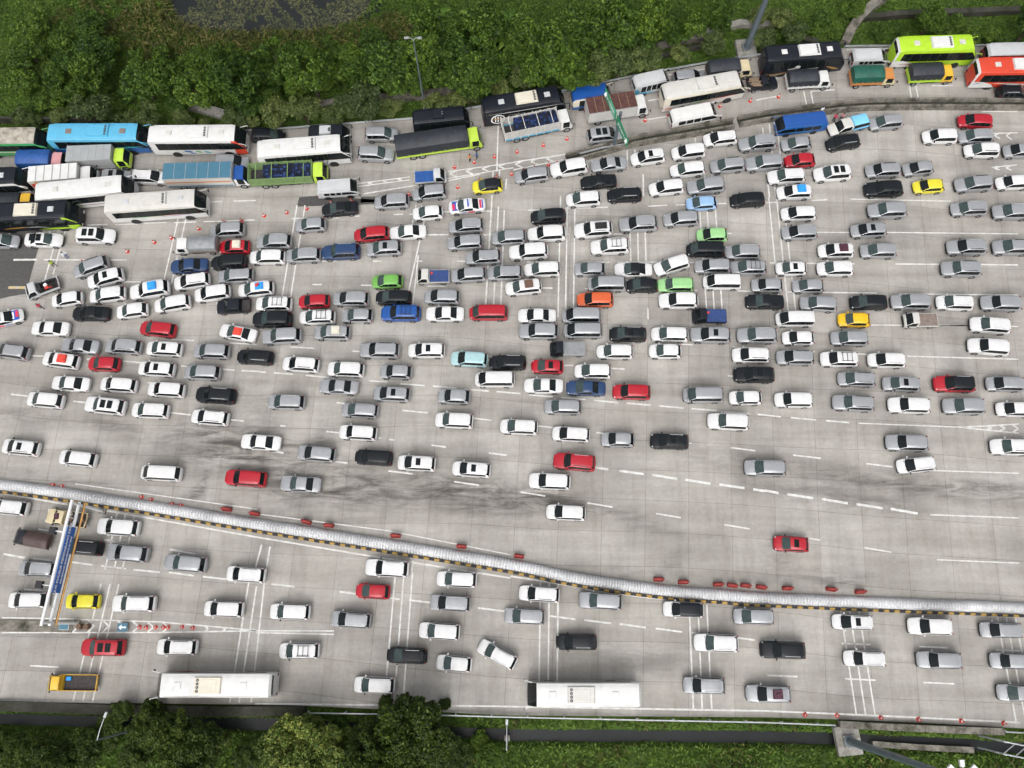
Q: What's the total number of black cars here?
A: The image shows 28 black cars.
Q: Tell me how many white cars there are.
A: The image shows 117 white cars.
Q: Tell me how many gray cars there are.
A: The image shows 106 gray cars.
